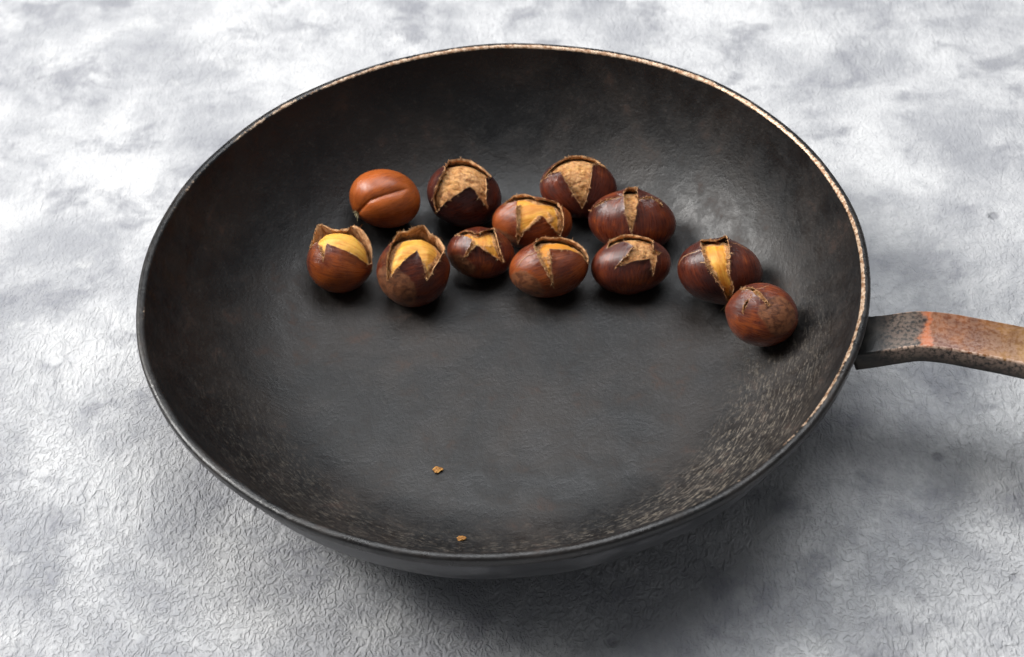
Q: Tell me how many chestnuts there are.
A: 12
